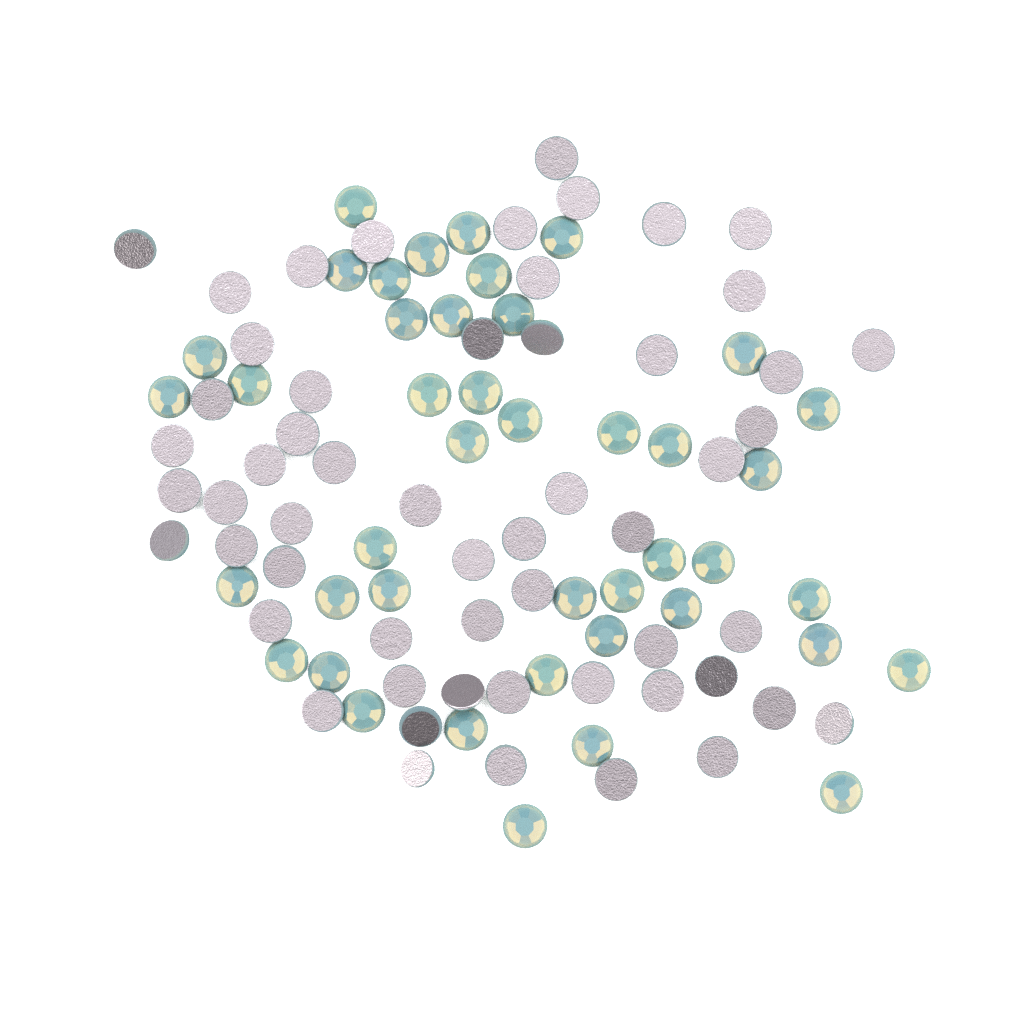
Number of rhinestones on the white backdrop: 99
